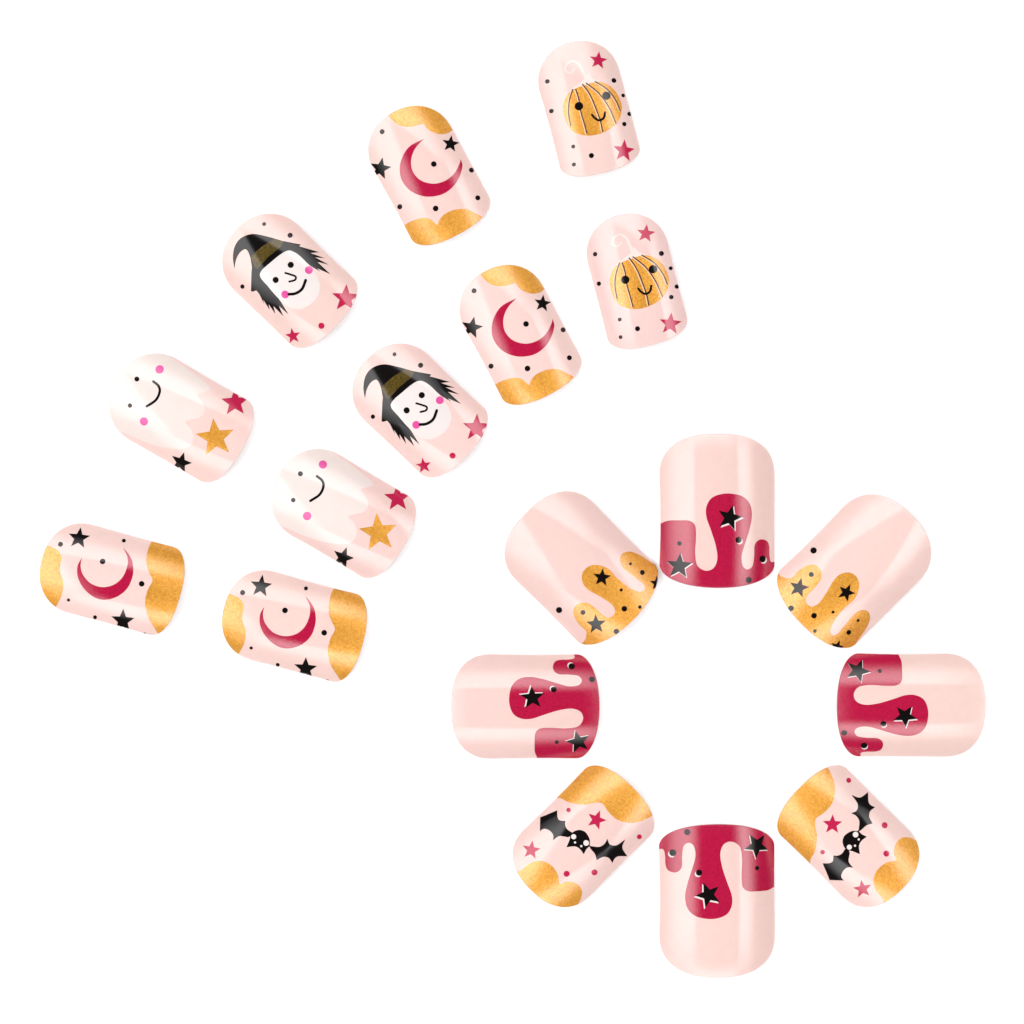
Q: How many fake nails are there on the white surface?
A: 18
